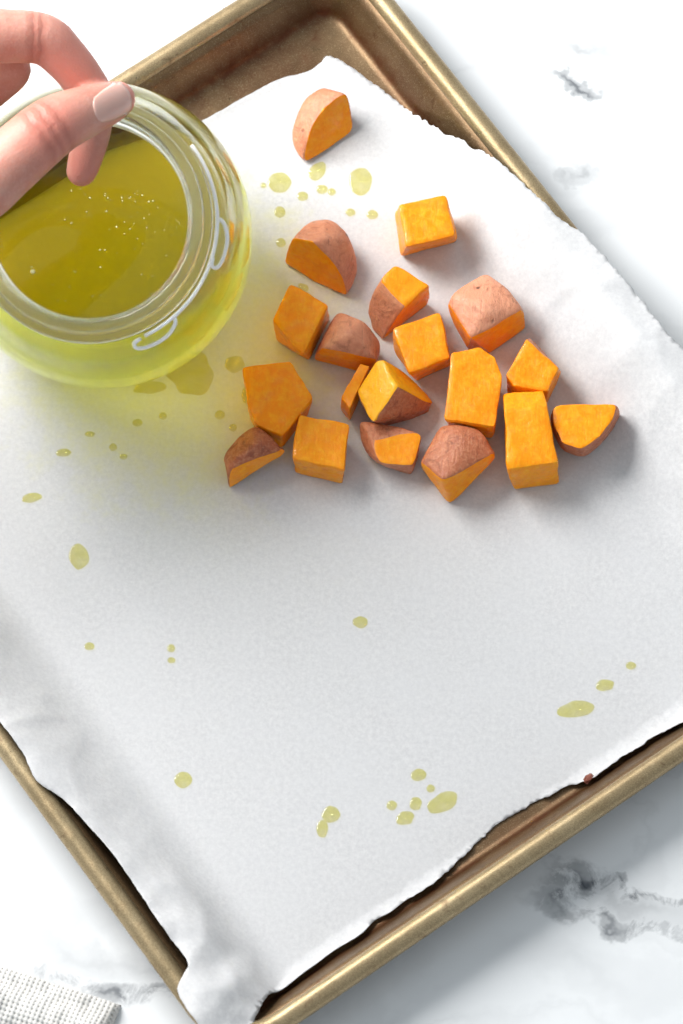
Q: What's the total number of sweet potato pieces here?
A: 19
